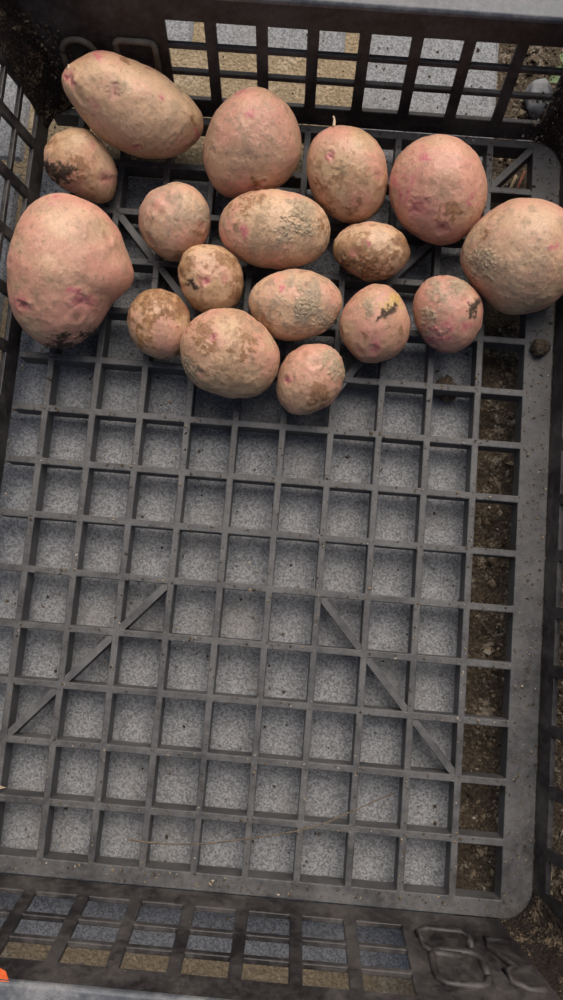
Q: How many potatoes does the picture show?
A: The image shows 17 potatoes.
